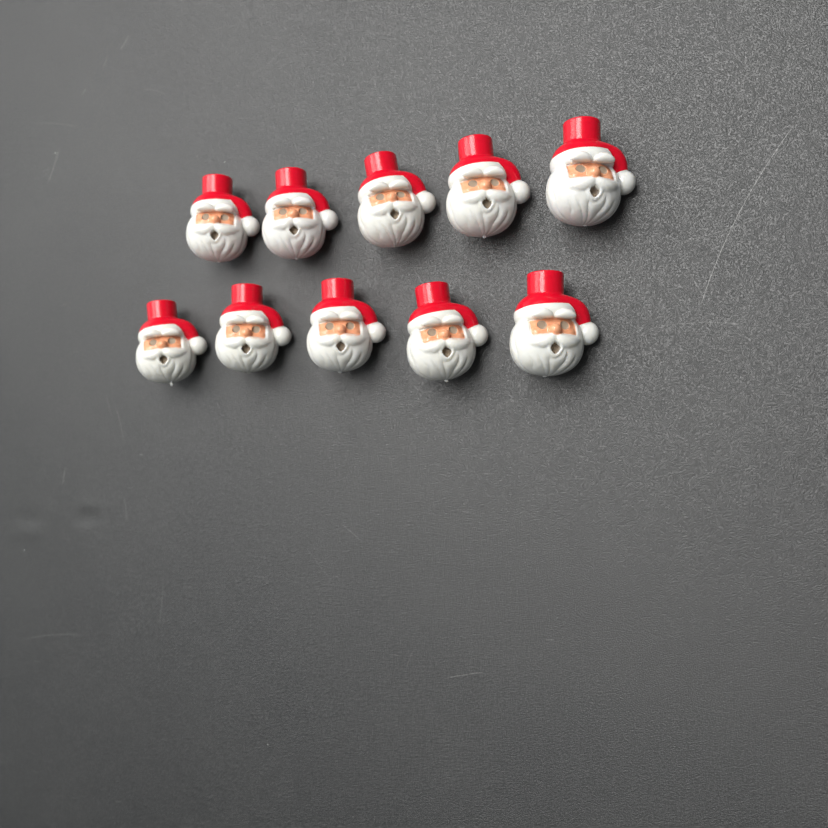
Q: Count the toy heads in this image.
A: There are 10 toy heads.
